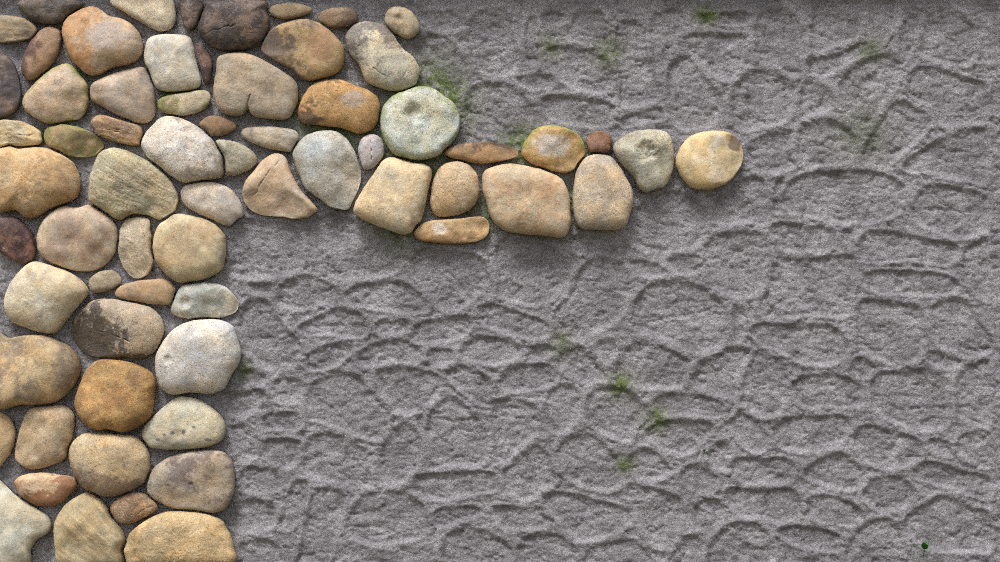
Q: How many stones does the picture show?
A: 66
